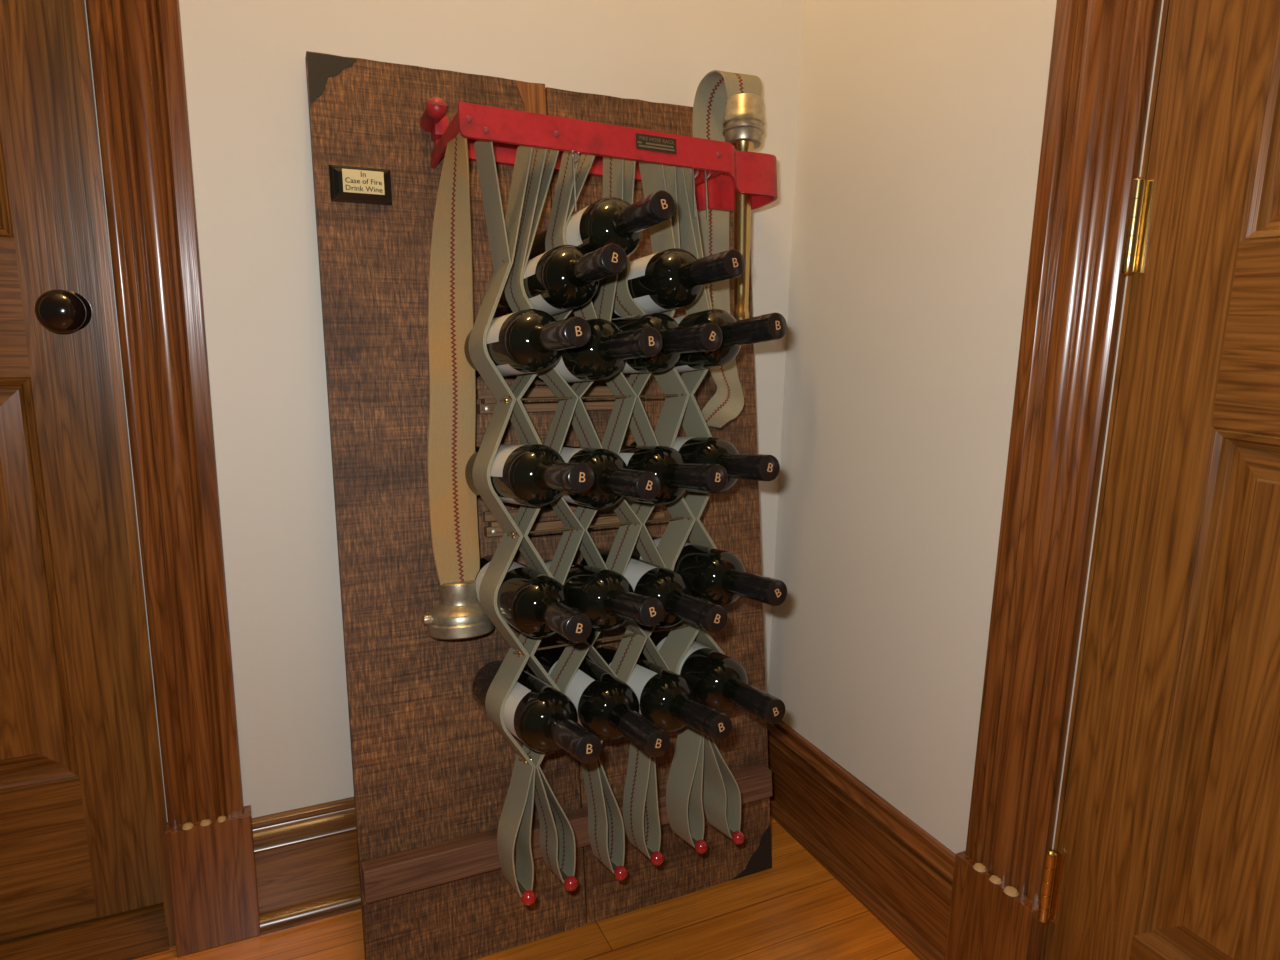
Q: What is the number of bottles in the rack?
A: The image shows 19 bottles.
